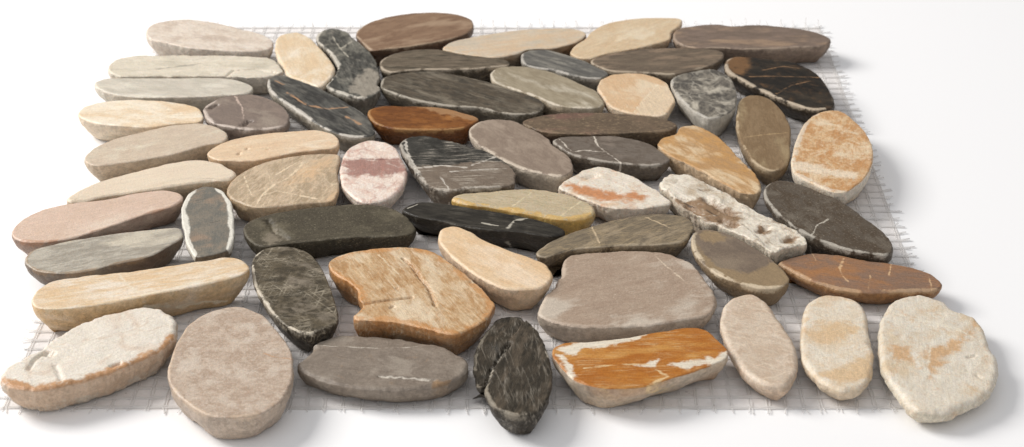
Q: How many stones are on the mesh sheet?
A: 58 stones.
